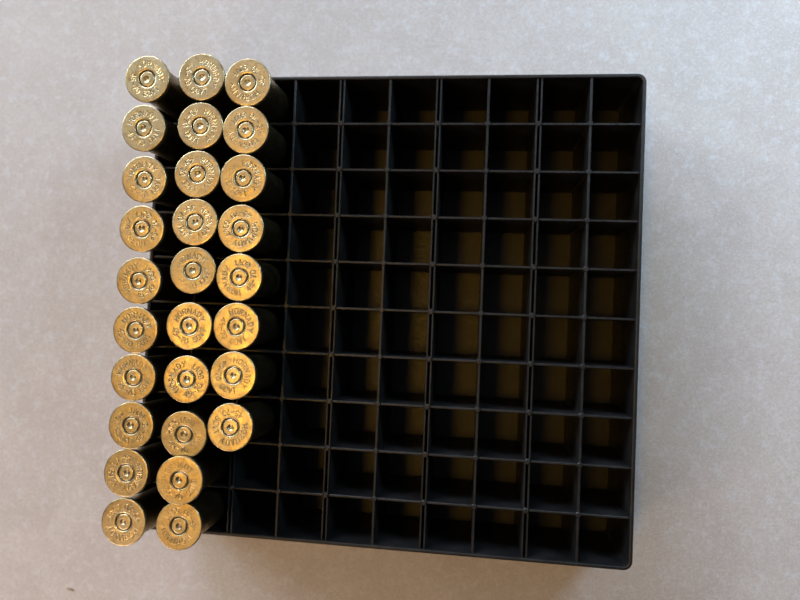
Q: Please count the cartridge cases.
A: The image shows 28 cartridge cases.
